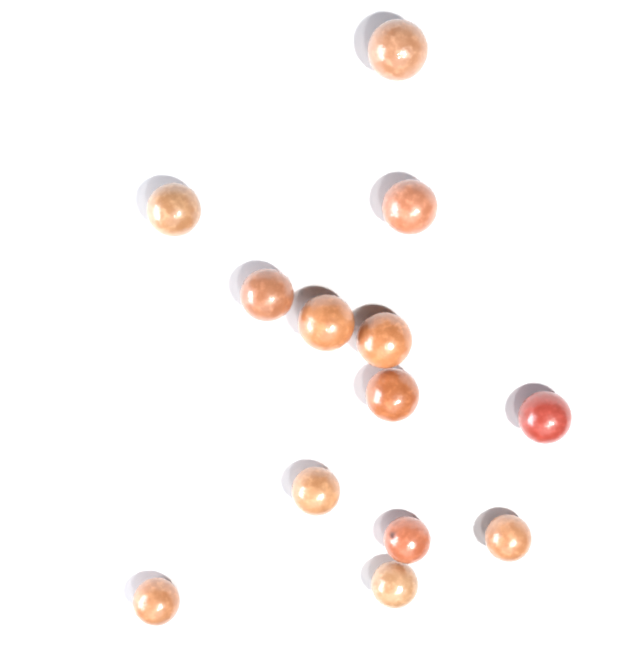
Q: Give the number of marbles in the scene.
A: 13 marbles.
